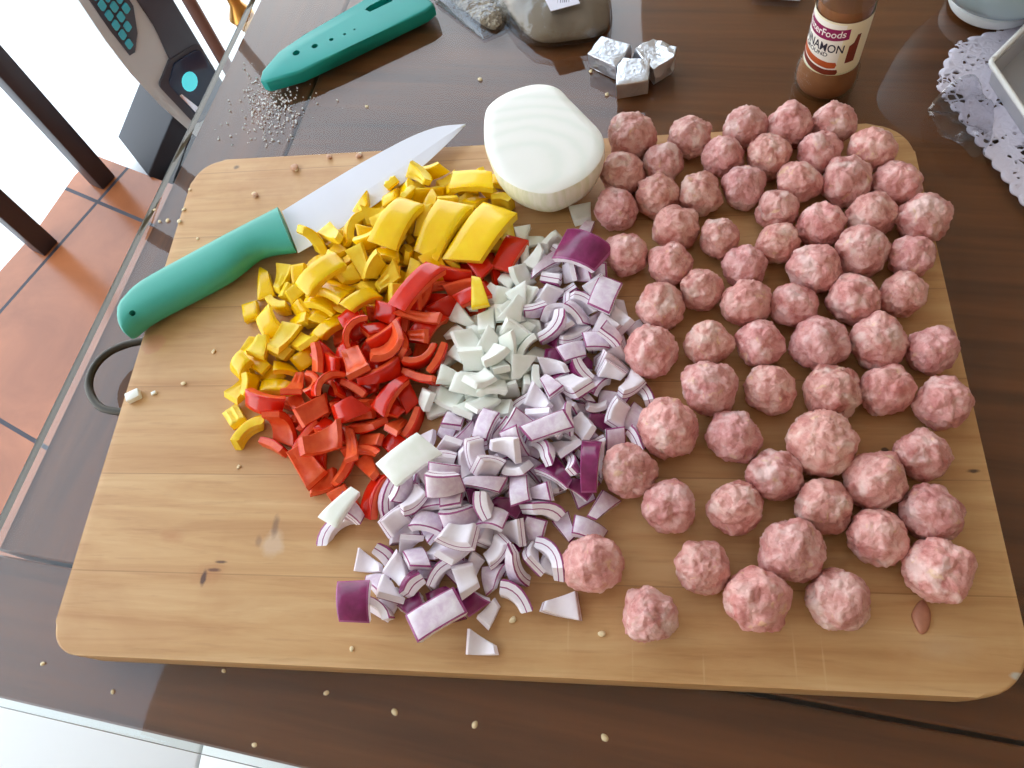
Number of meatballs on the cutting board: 67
